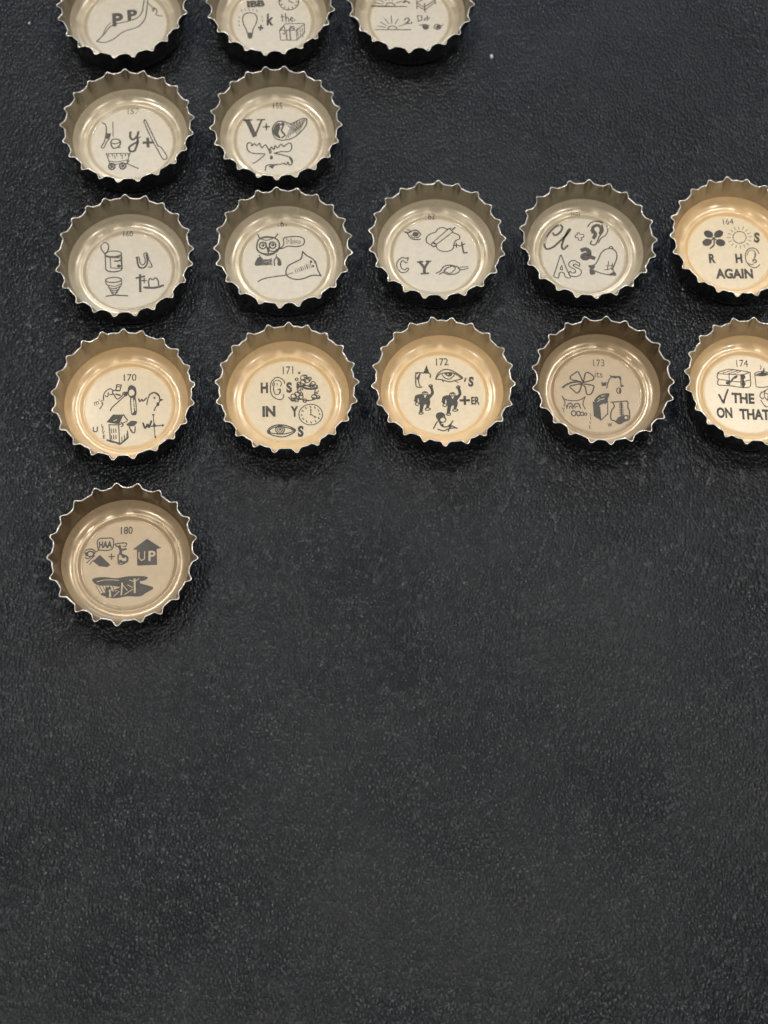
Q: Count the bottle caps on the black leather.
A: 16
